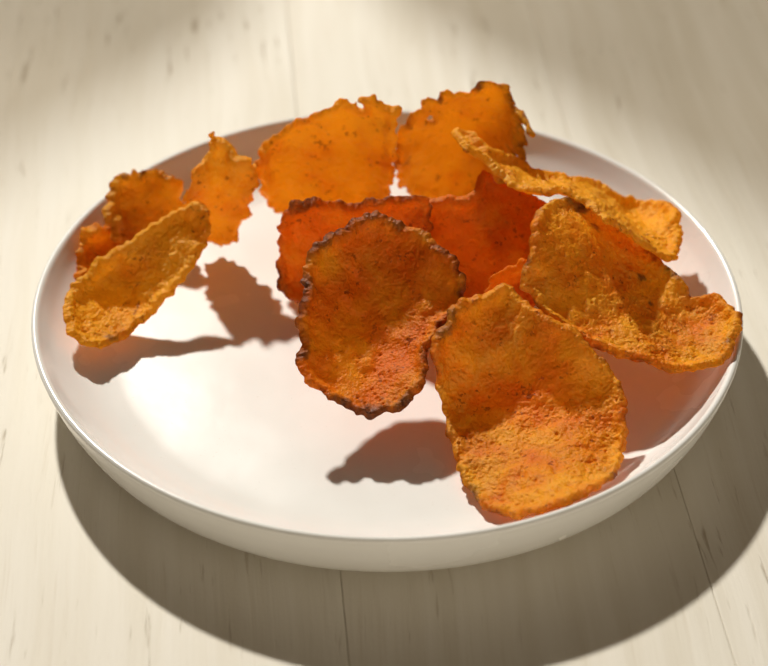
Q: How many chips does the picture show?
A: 13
